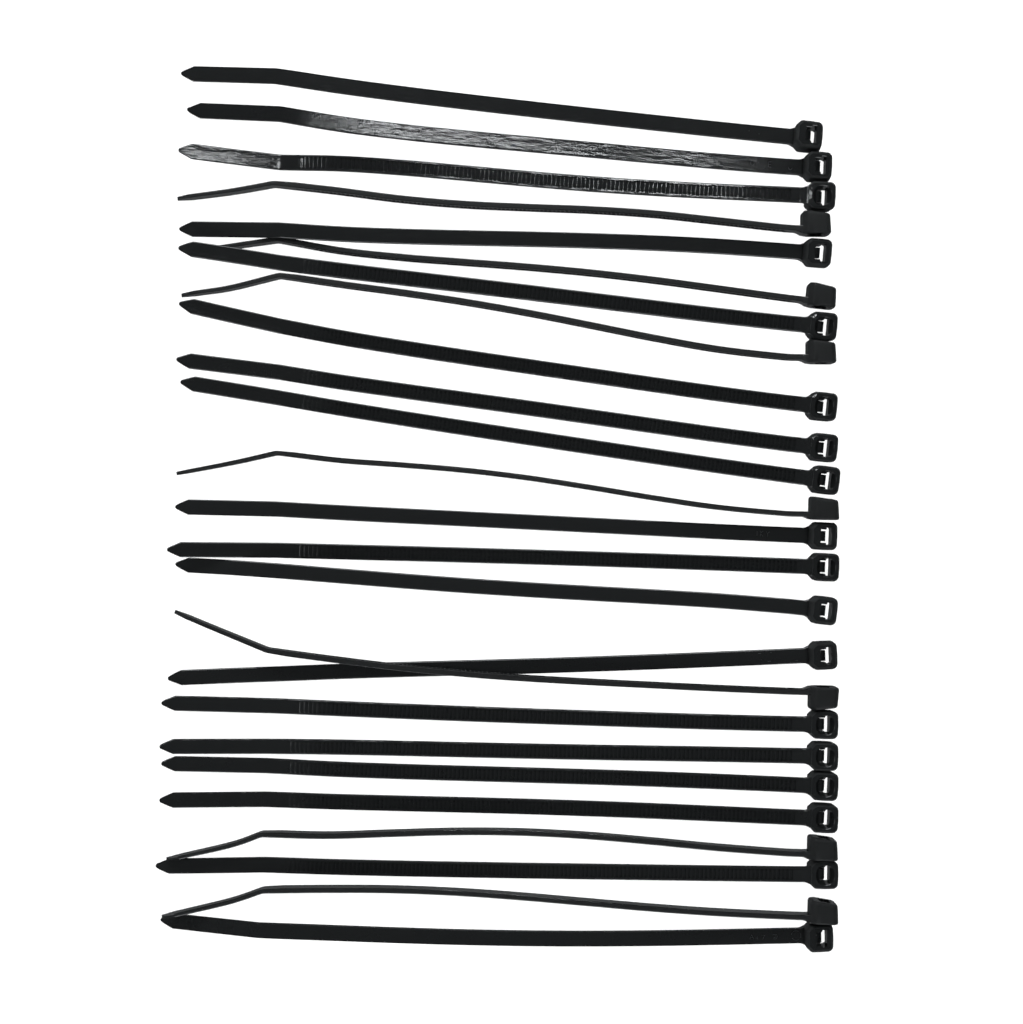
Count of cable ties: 25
